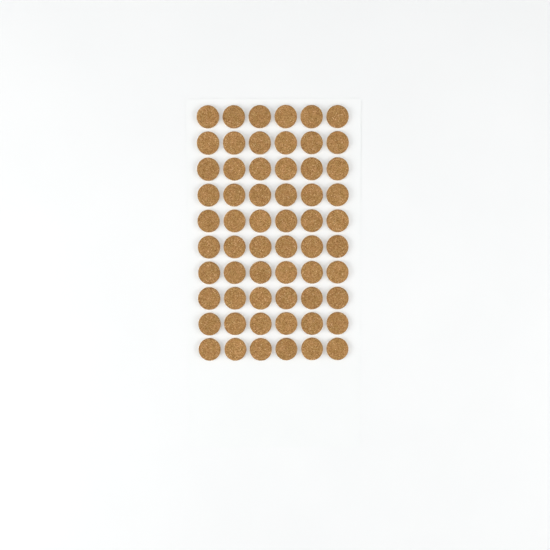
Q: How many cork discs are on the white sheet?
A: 60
